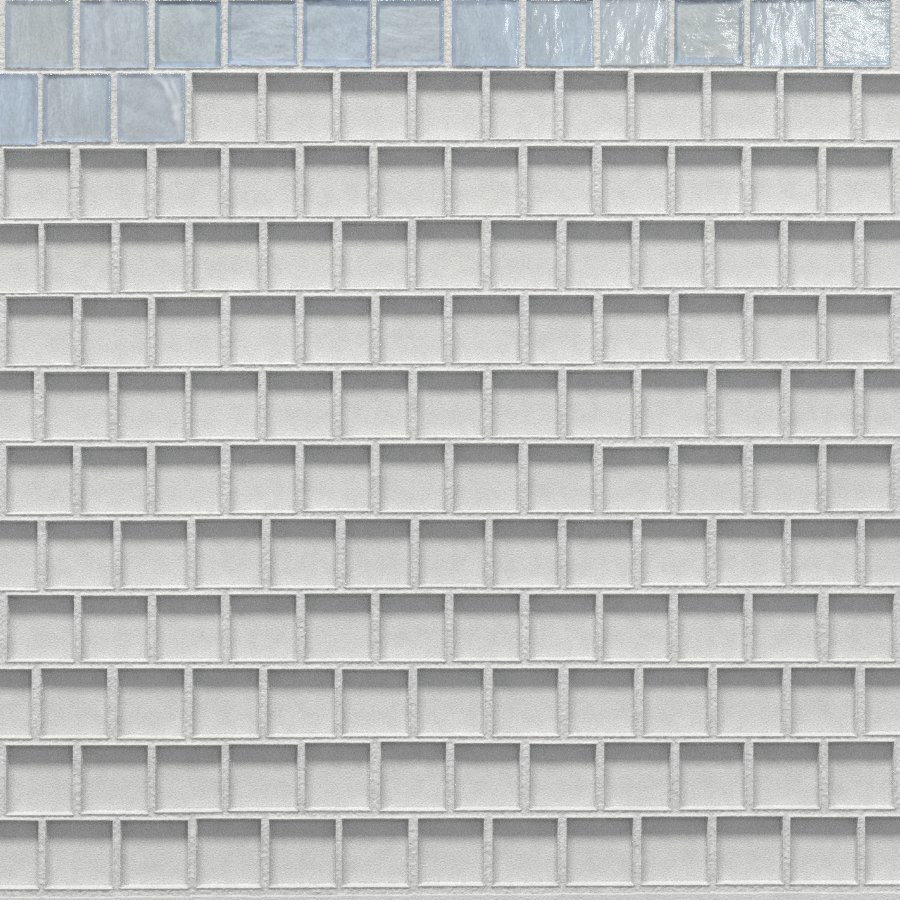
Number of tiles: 15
